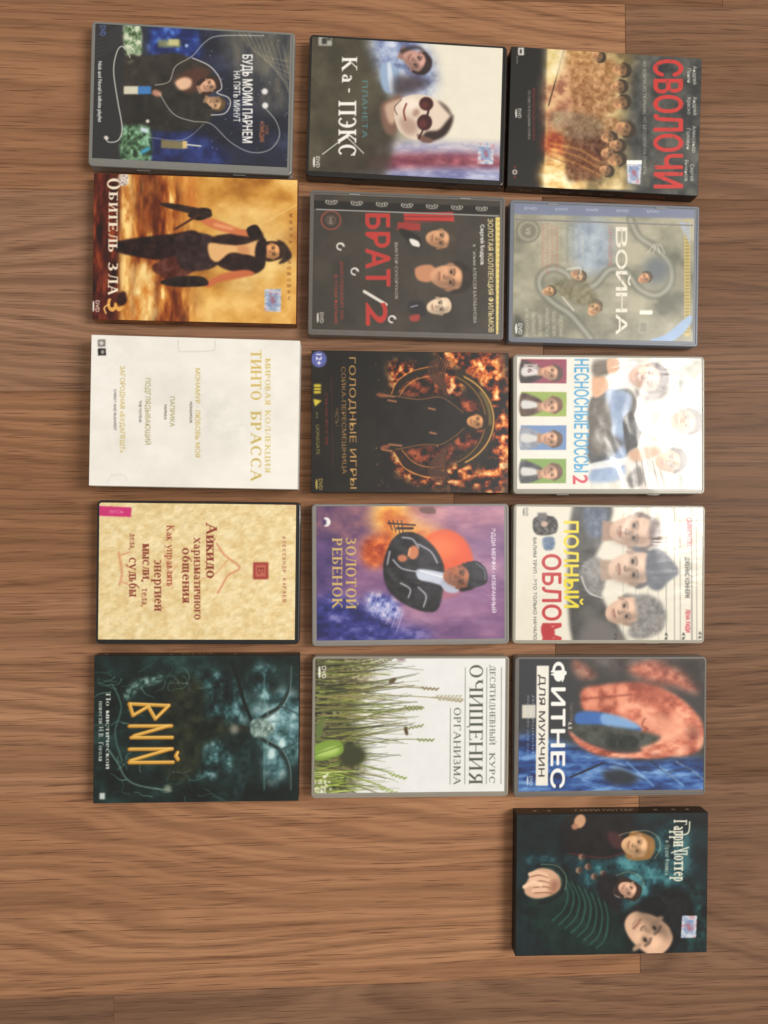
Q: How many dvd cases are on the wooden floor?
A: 16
